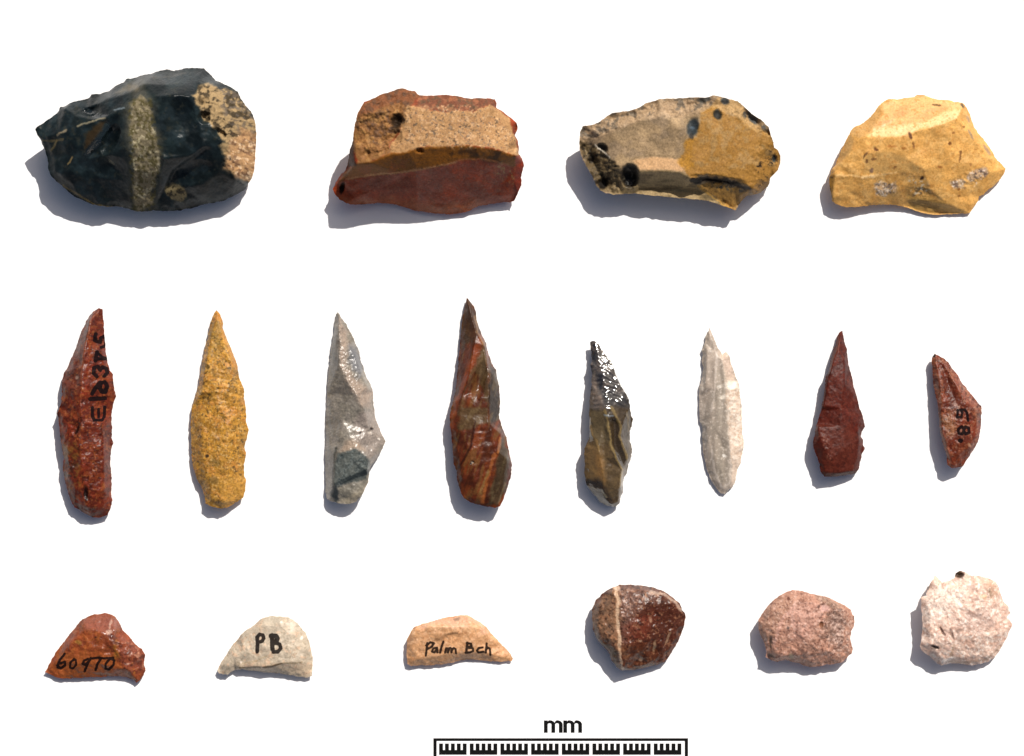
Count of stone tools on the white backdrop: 18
